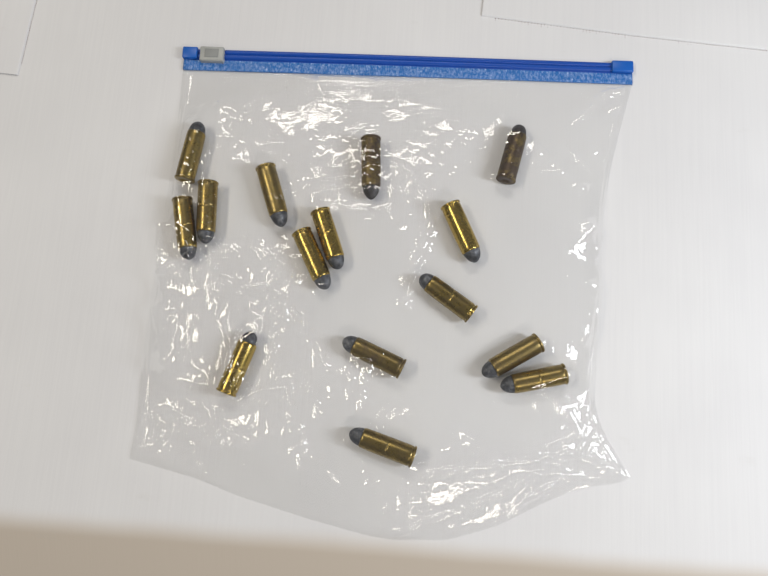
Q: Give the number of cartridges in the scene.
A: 15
